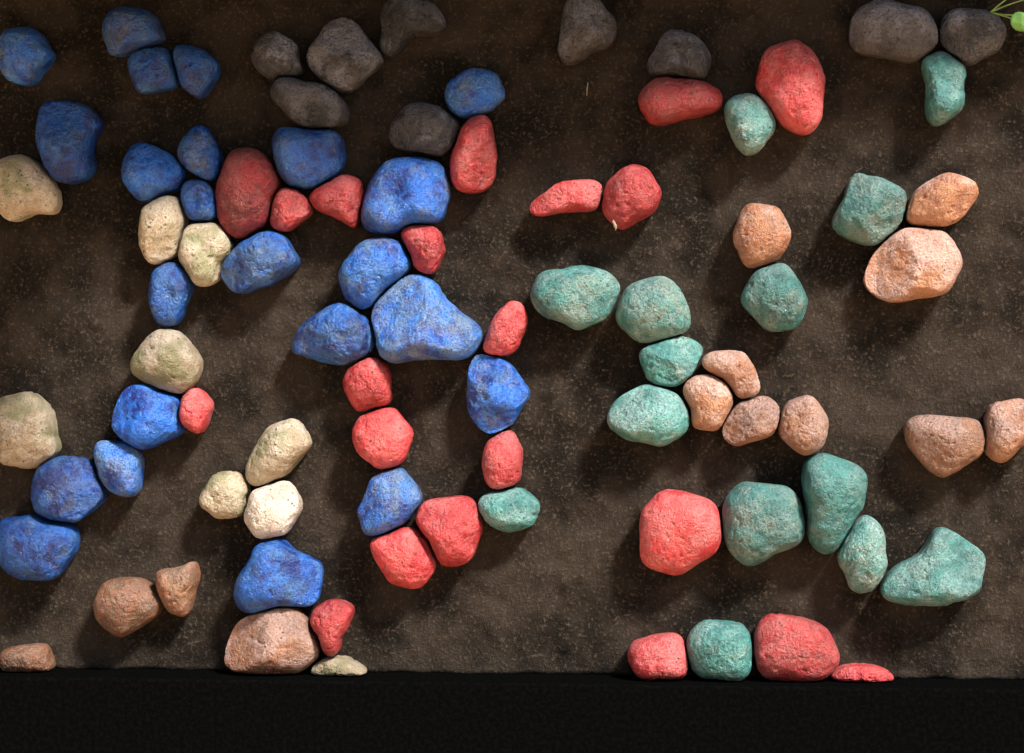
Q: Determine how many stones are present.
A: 89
